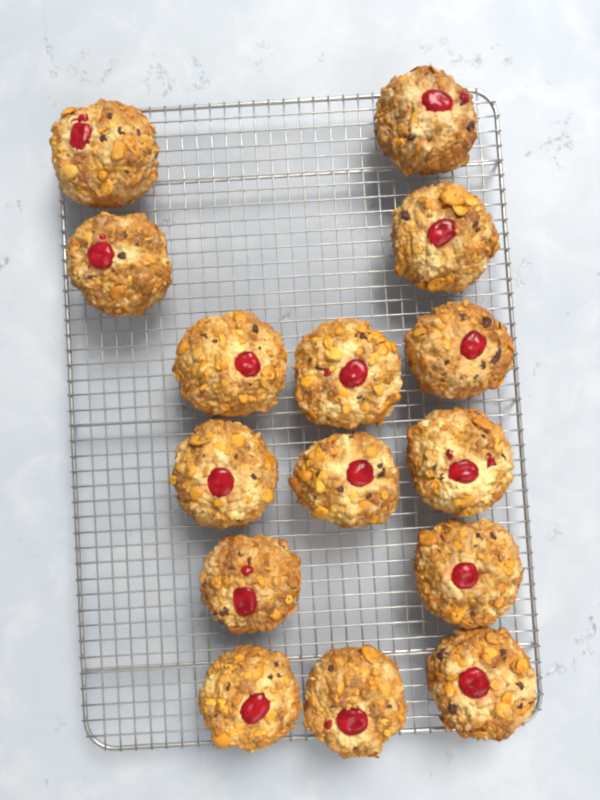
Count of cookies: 15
